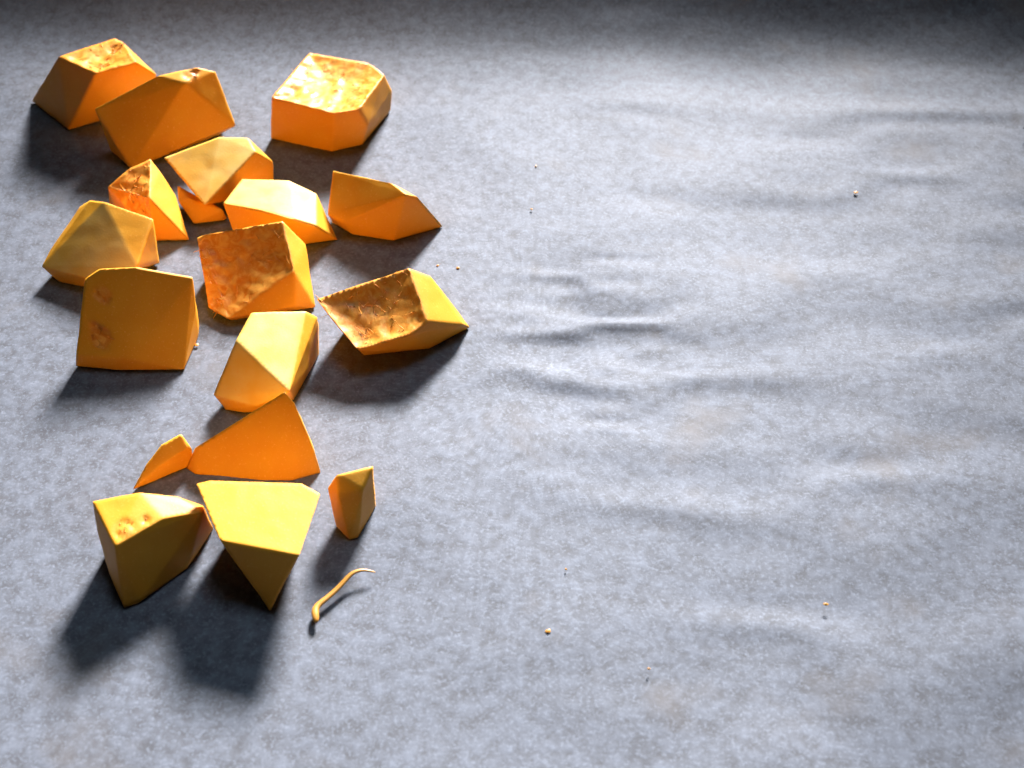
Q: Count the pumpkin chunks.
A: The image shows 18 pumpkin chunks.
